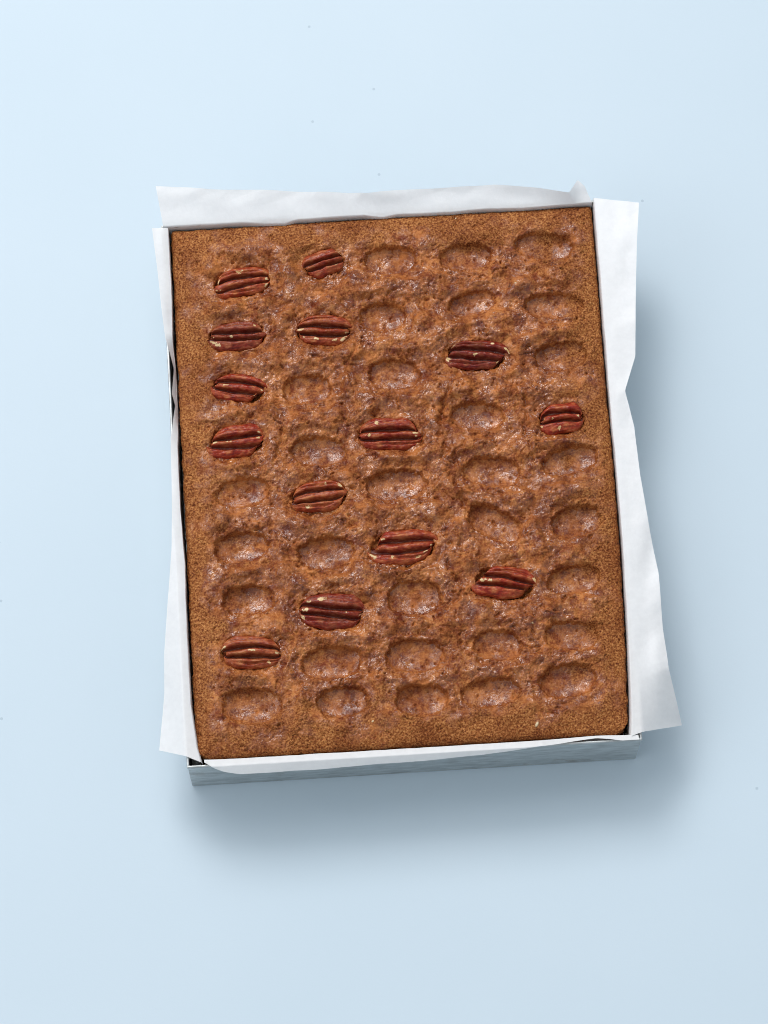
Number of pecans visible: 14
